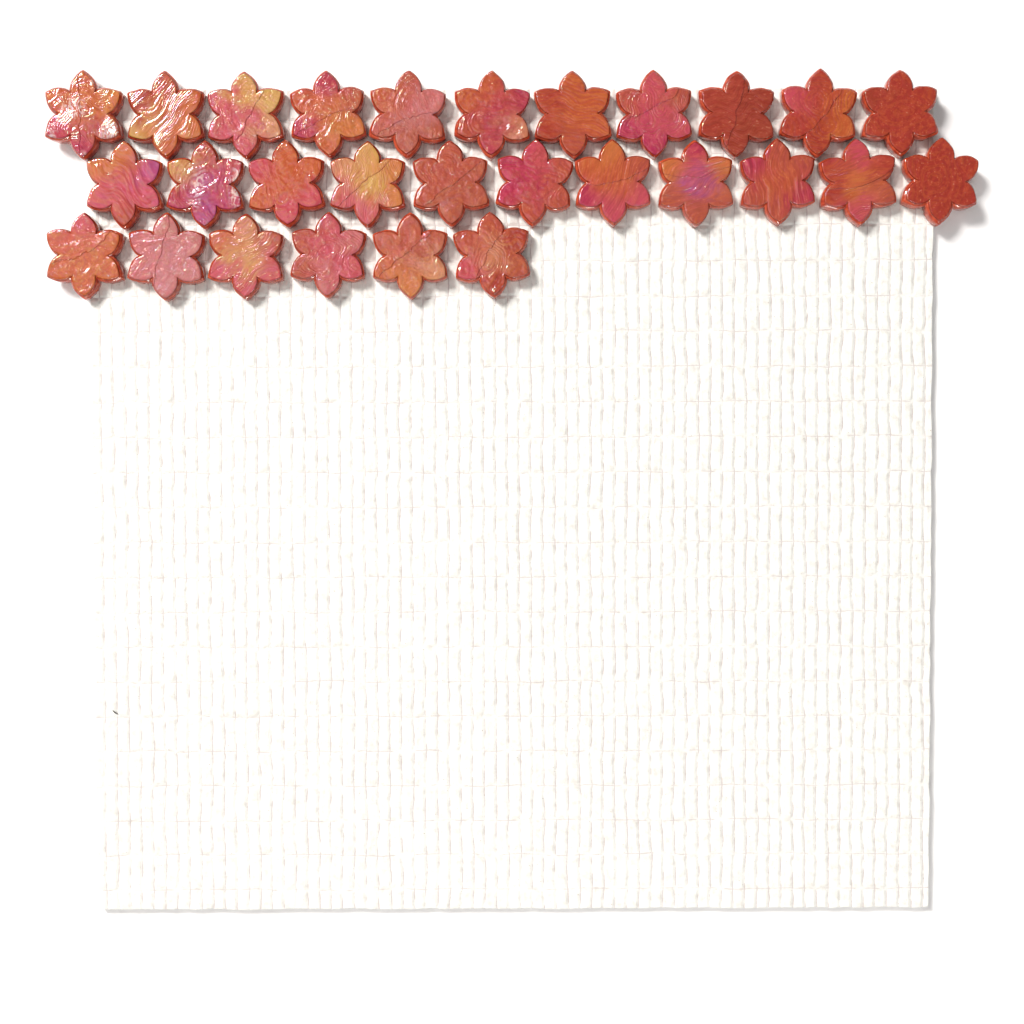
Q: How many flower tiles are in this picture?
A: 28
